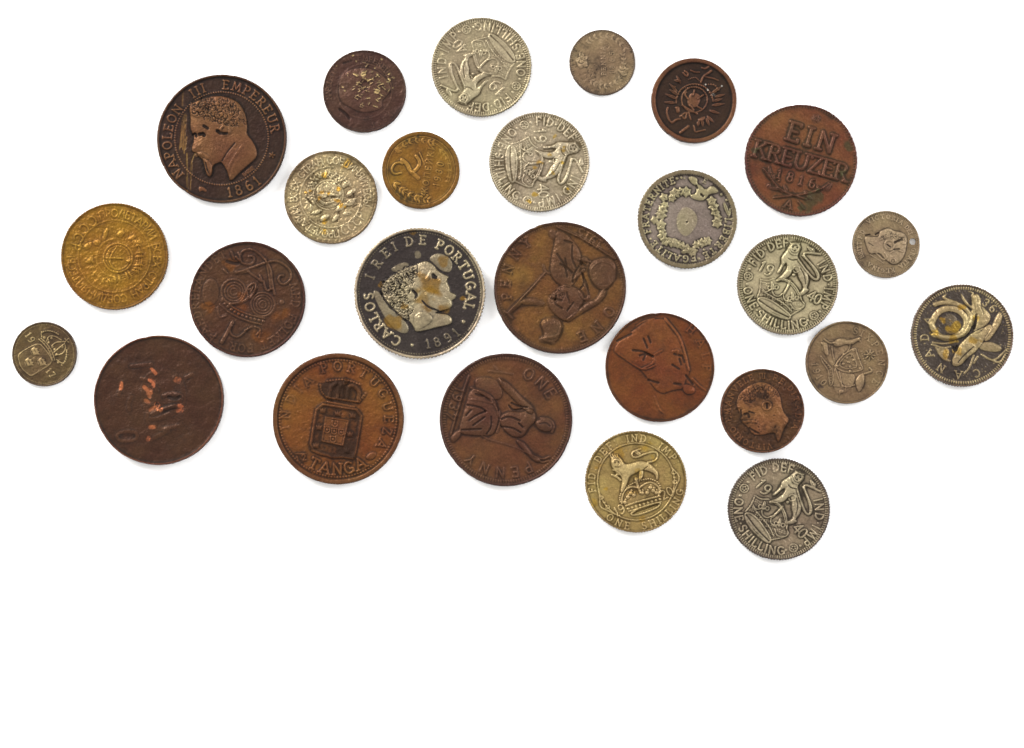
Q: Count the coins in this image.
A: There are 26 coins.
